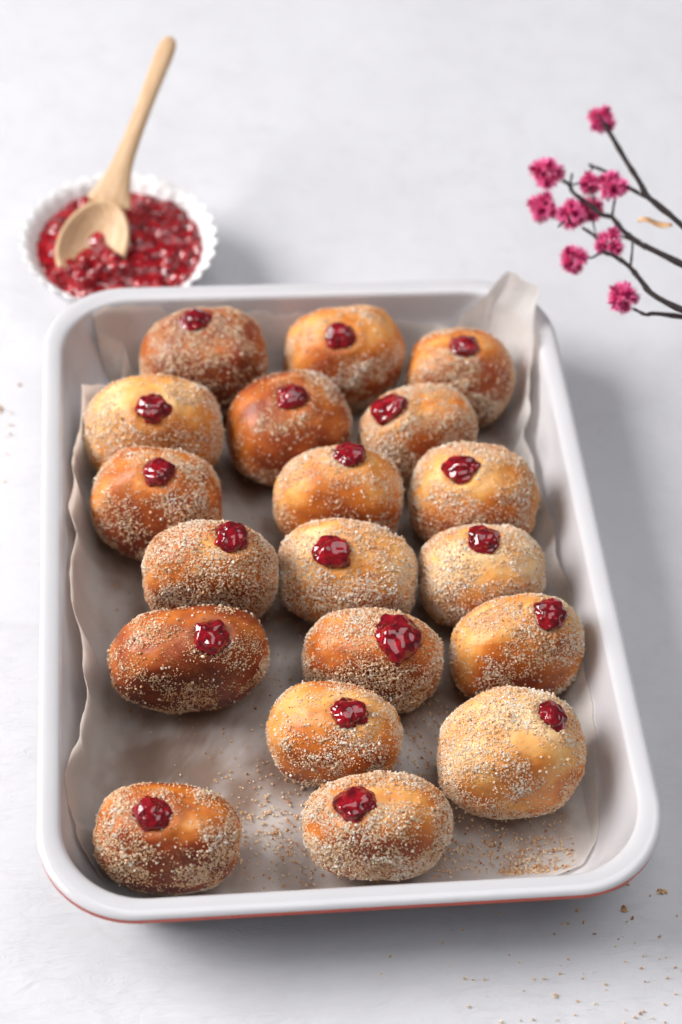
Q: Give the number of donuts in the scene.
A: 19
